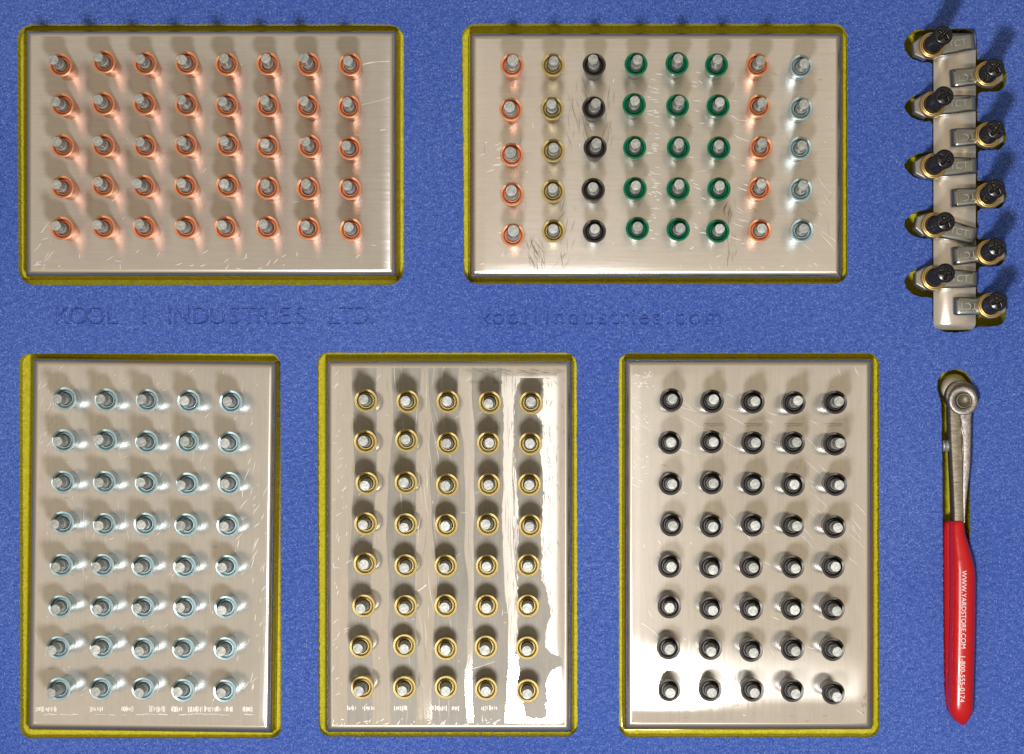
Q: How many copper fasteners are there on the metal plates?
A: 50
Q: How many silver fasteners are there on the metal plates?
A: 45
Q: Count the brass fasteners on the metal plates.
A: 45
